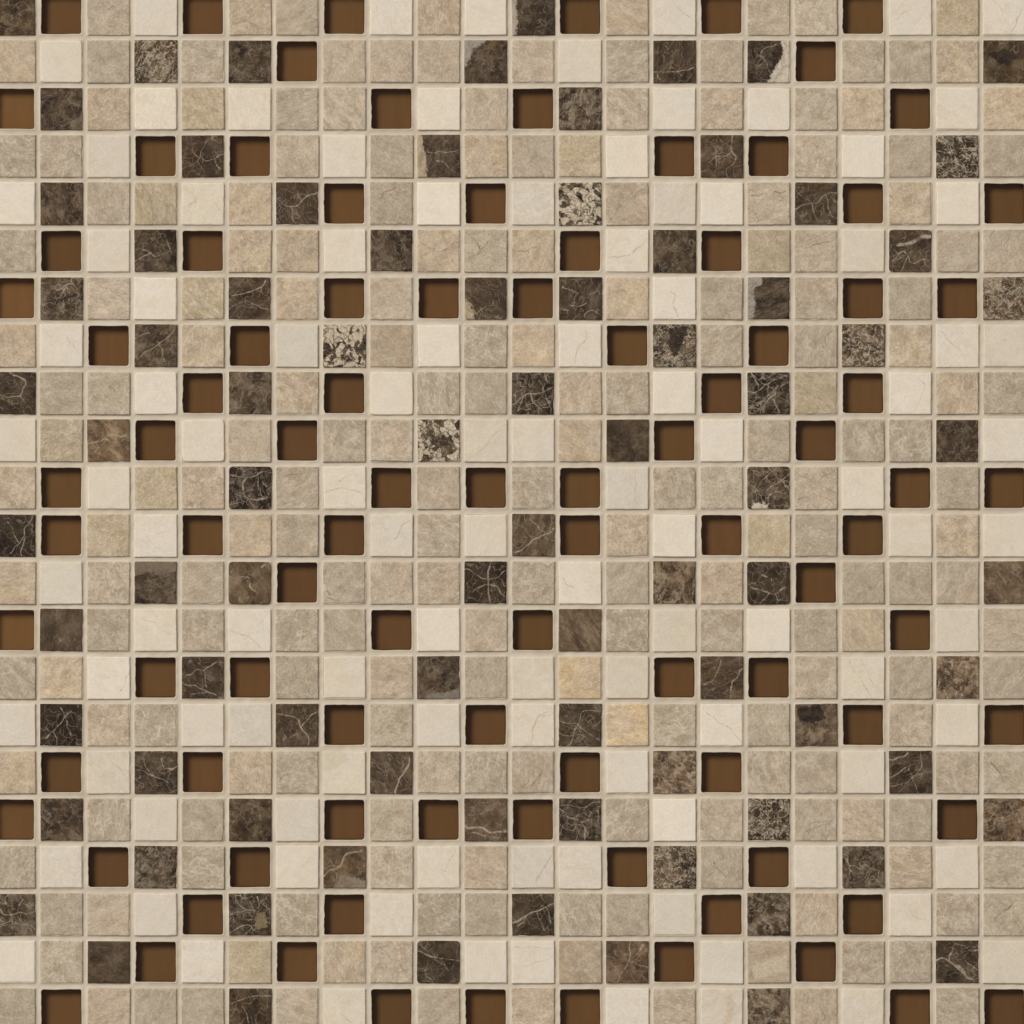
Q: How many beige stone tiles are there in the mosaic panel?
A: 200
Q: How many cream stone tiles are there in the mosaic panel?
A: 105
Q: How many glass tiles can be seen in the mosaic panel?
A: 95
